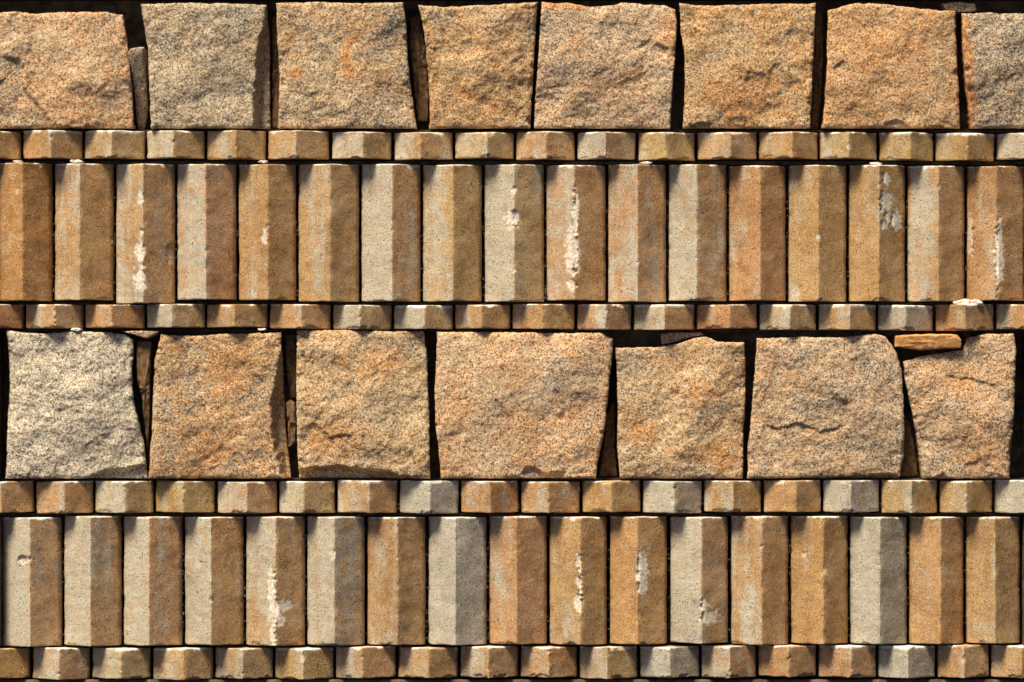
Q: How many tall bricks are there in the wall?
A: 34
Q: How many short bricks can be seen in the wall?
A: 72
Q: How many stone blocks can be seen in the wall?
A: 15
